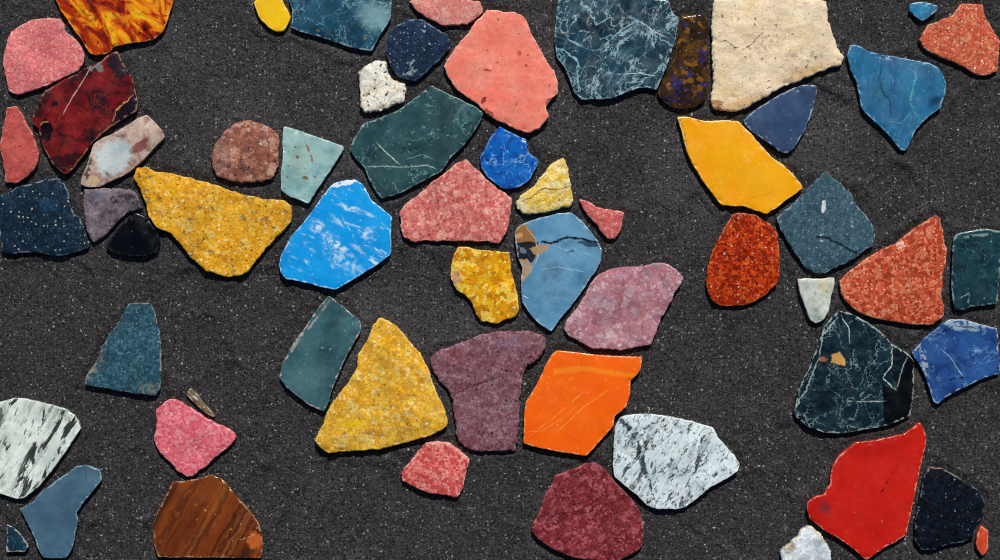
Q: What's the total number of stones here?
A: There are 59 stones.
